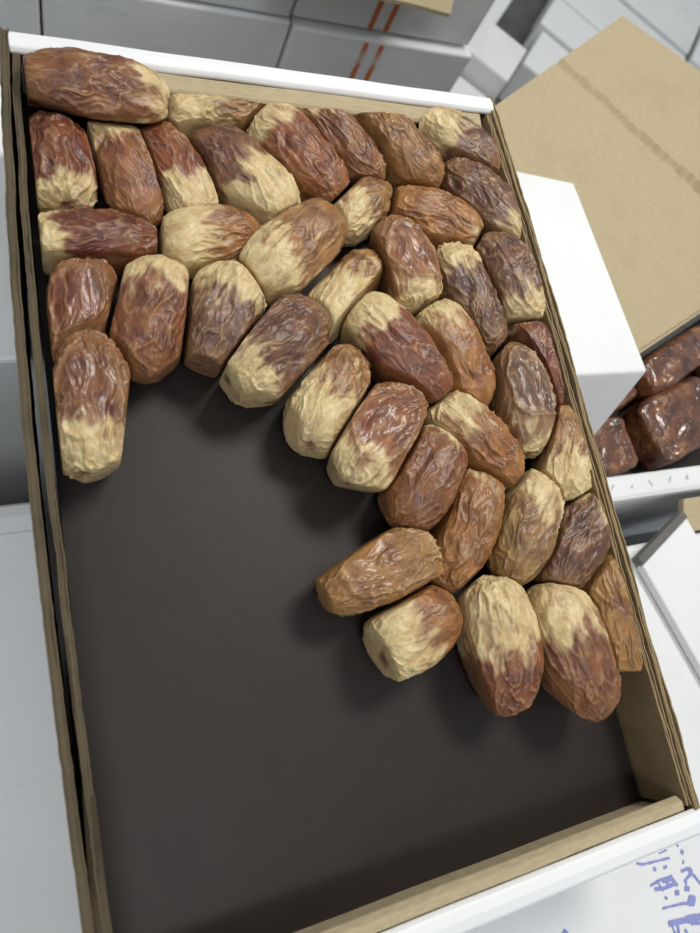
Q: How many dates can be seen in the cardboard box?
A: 42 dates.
